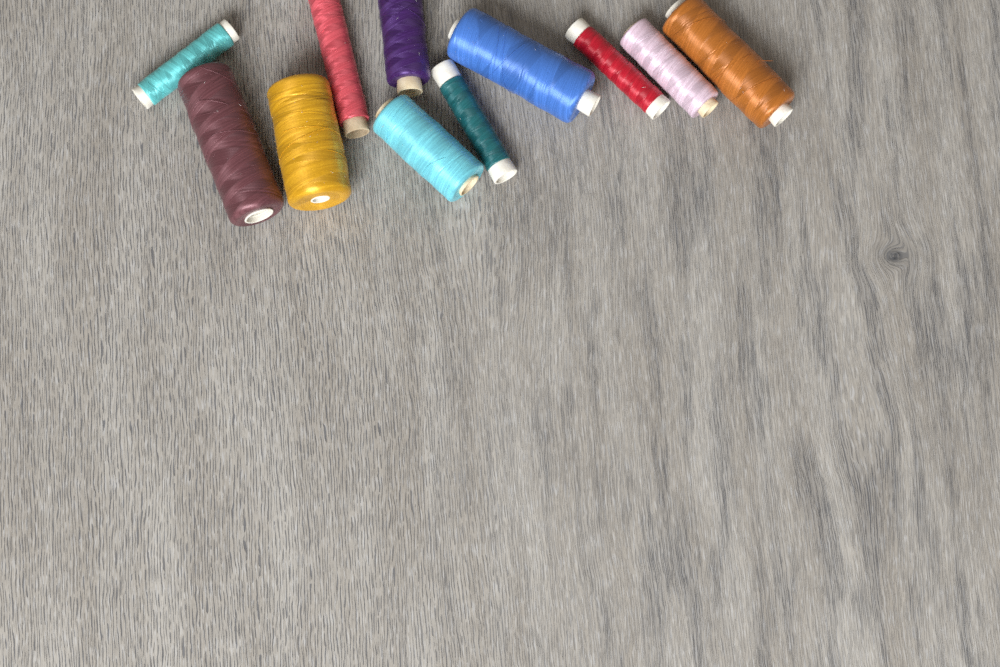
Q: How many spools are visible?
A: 11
